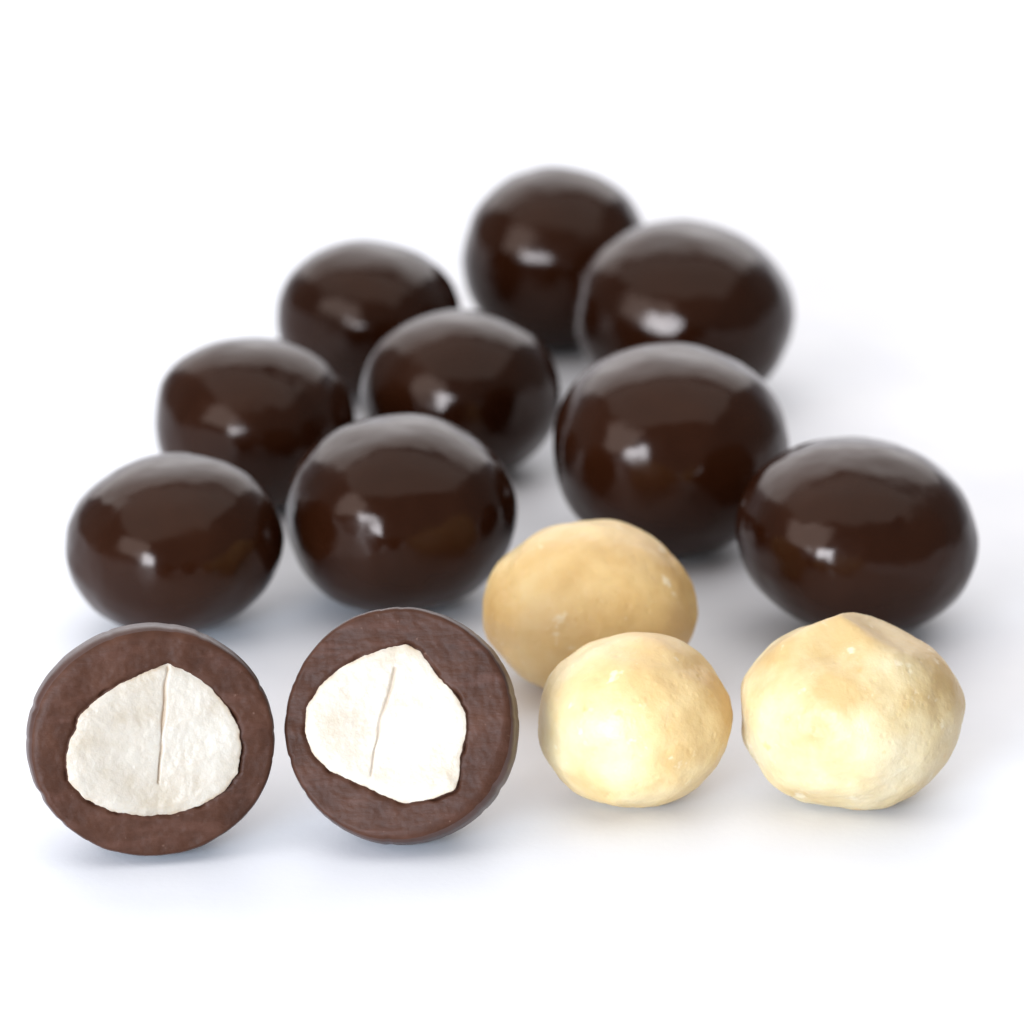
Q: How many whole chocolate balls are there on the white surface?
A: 9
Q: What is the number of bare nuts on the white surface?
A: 3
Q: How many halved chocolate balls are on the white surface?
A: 2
